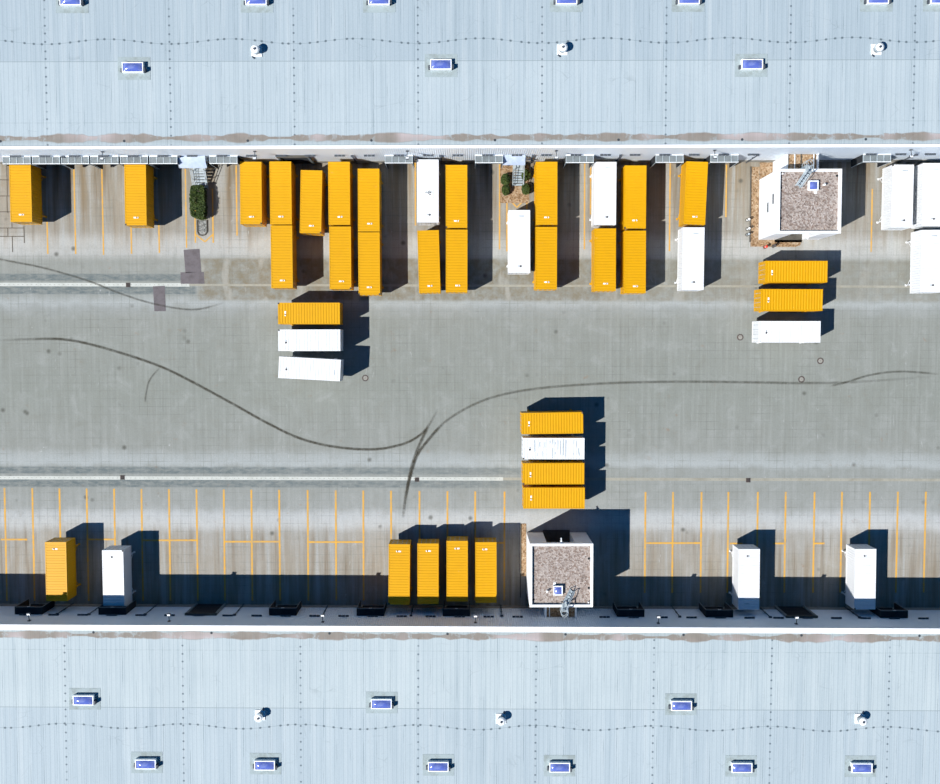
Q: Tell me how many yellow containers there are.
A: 30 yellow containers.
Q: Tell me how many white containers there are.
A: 14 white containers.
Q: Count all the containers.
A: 44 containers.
